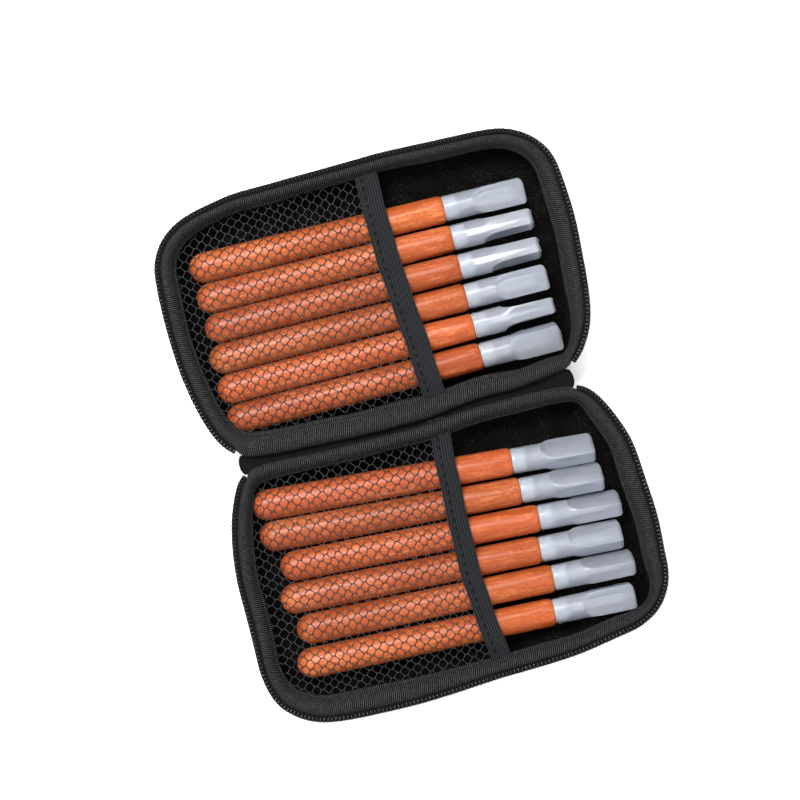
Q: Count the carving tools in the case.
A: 12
